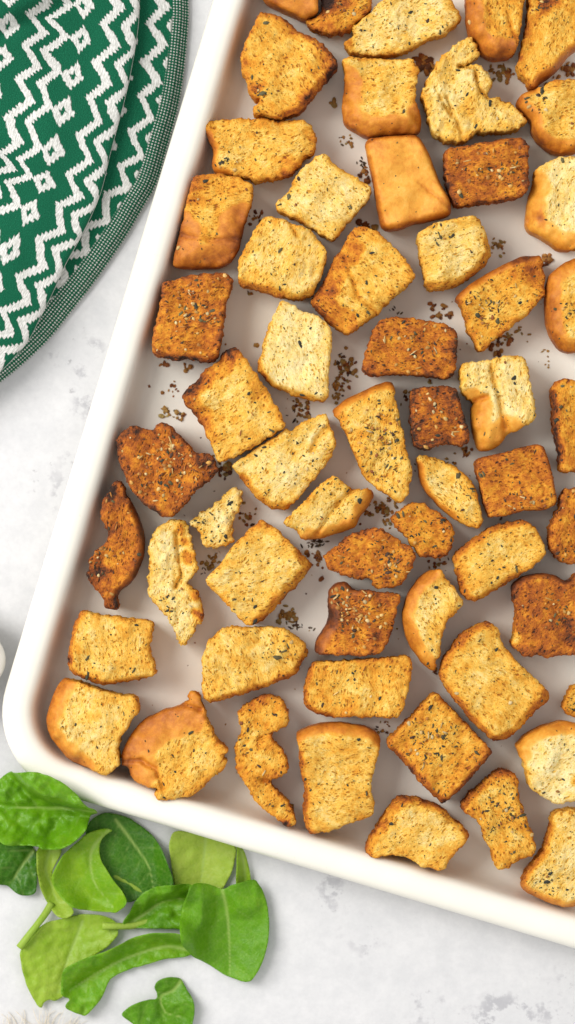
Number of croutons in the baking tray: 58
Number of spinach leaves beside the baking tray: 12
